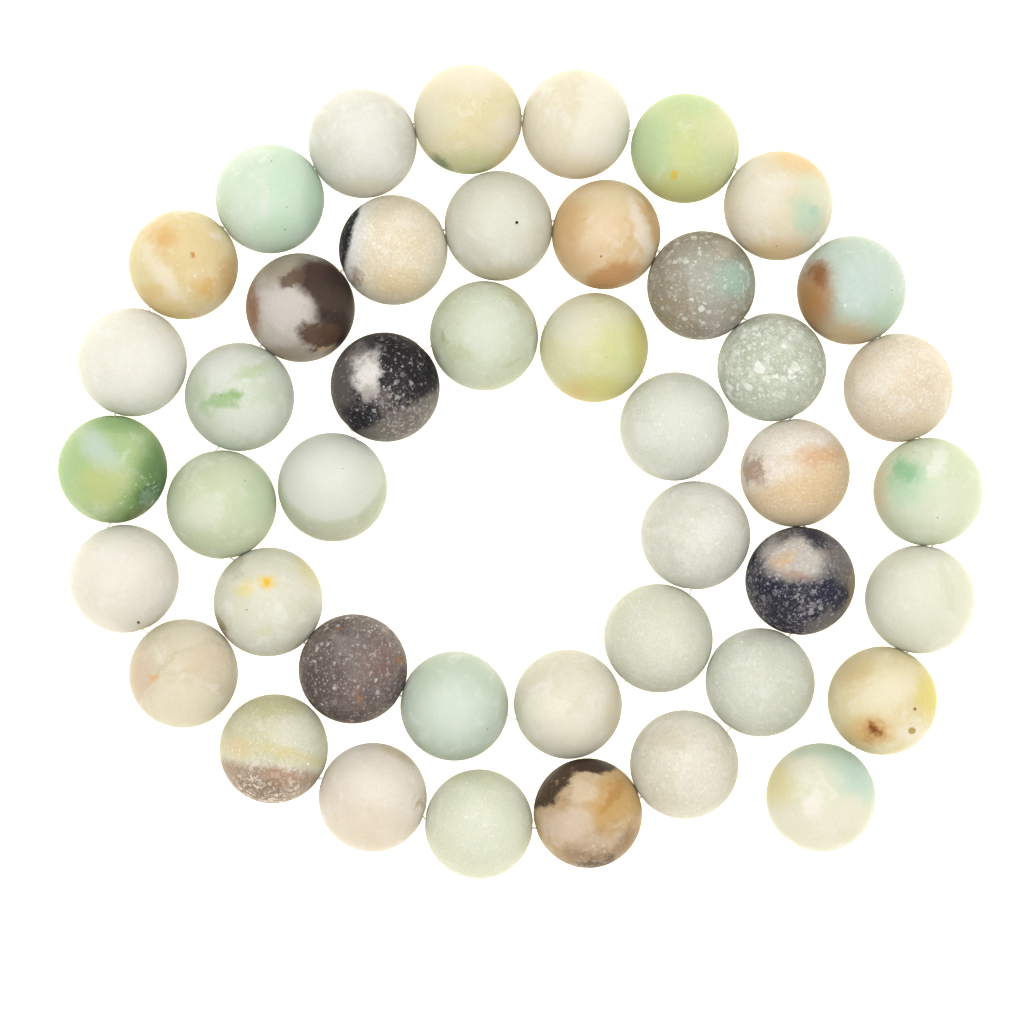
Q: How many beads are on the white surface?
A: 44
